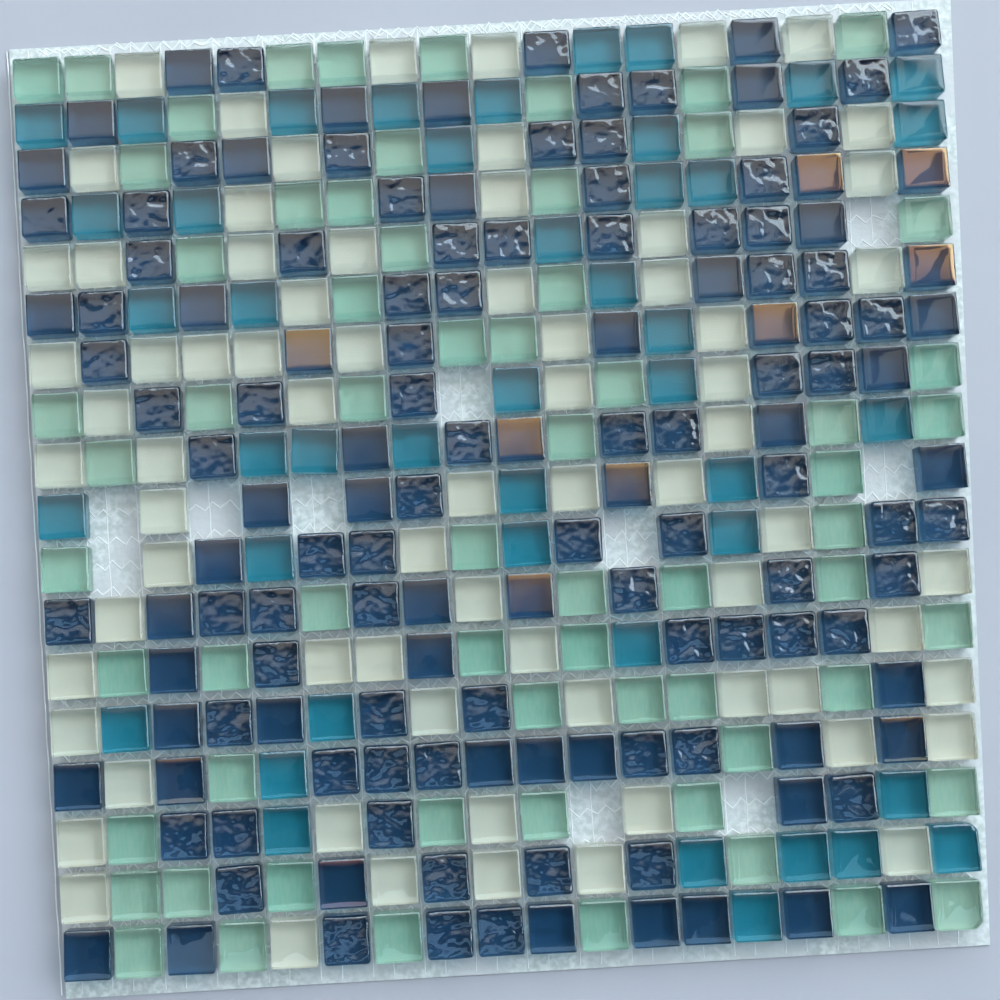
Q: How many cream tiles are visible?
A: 72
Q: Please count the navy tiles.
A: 133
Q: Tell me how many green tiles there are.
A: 65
